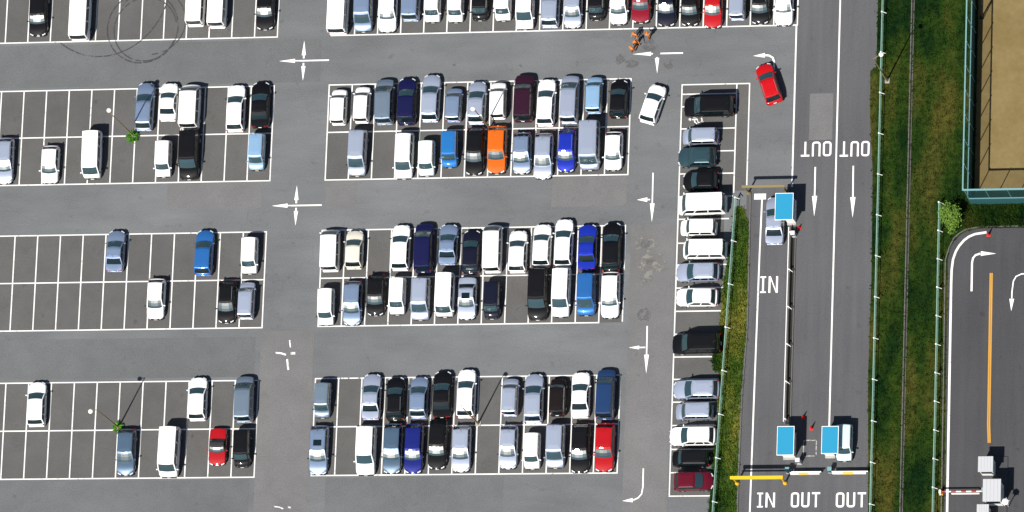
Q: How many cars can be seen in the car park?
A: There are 138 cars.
